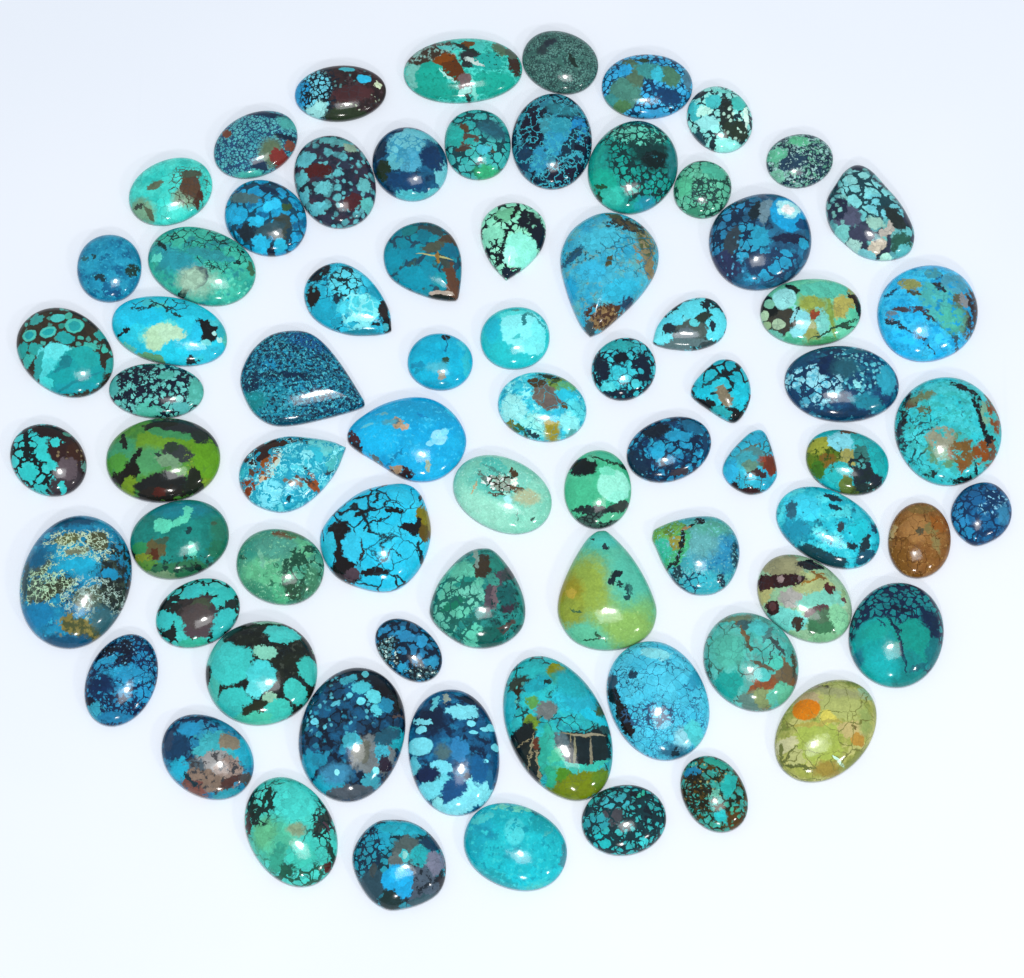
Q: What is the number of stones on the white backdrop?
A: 74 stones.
